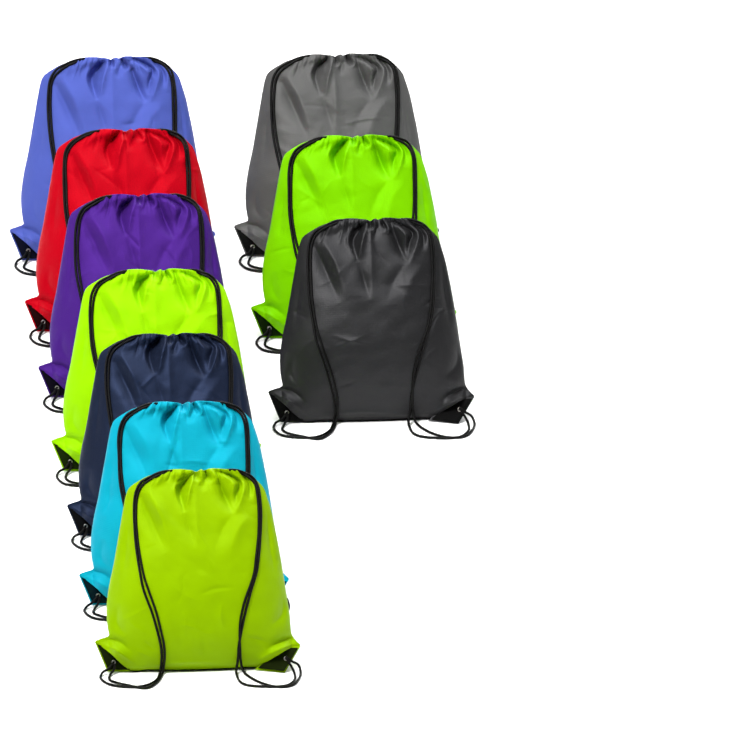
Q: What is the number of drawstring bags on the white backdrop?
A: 10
